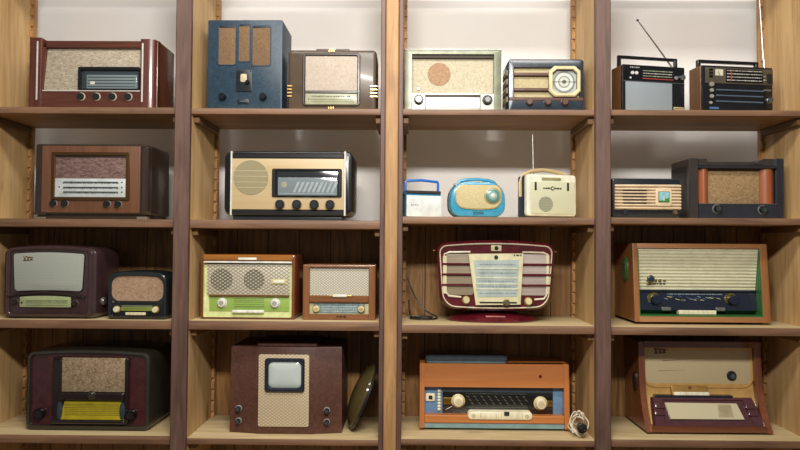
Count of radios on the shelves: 23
